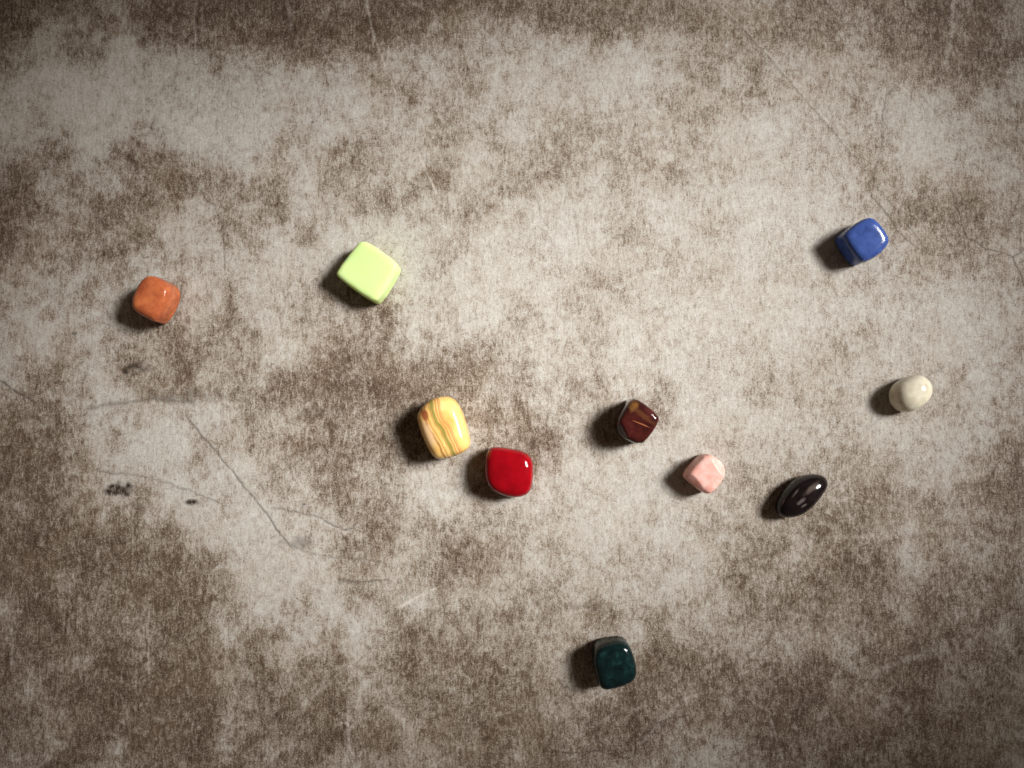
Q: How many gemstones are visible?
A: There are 10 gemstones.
